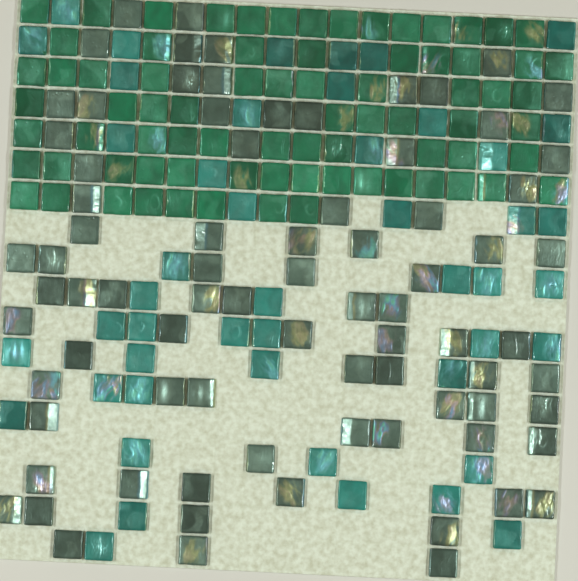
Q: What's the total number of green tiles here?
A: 77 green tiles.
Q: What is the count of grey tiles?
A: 80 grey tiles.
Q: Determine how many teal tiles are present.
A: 47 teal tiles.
